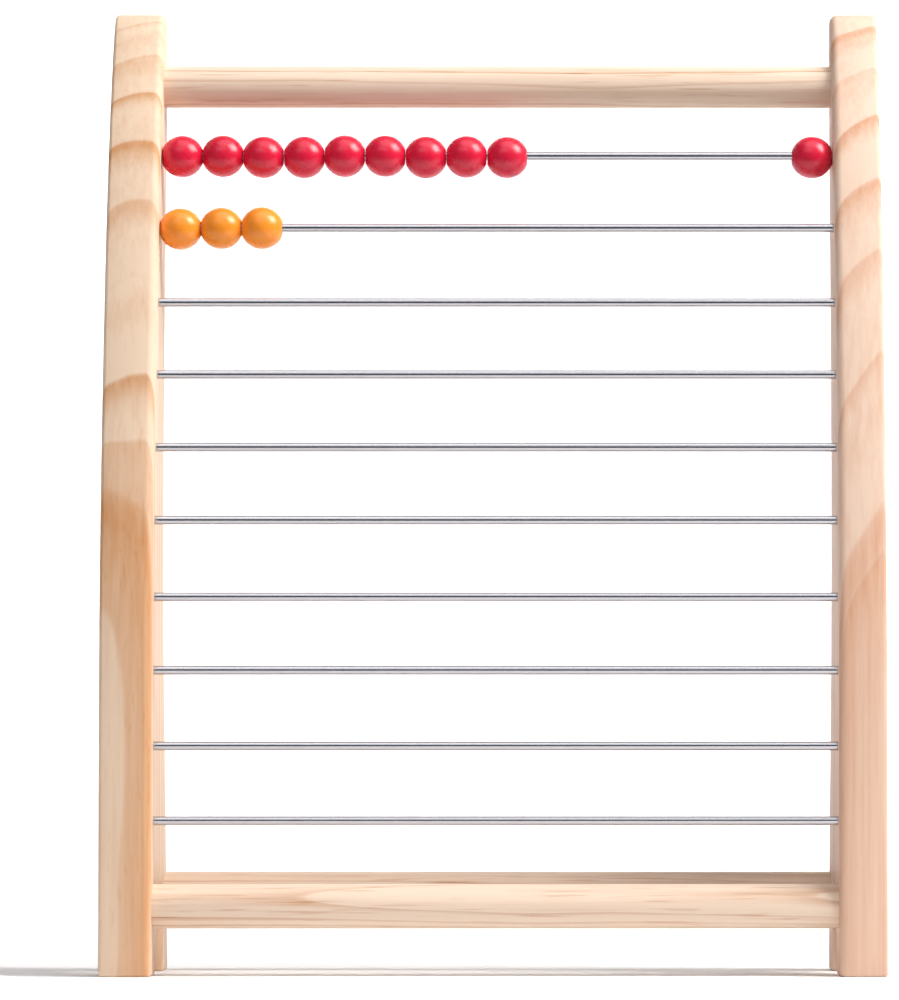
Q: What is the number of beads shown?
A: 13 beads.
